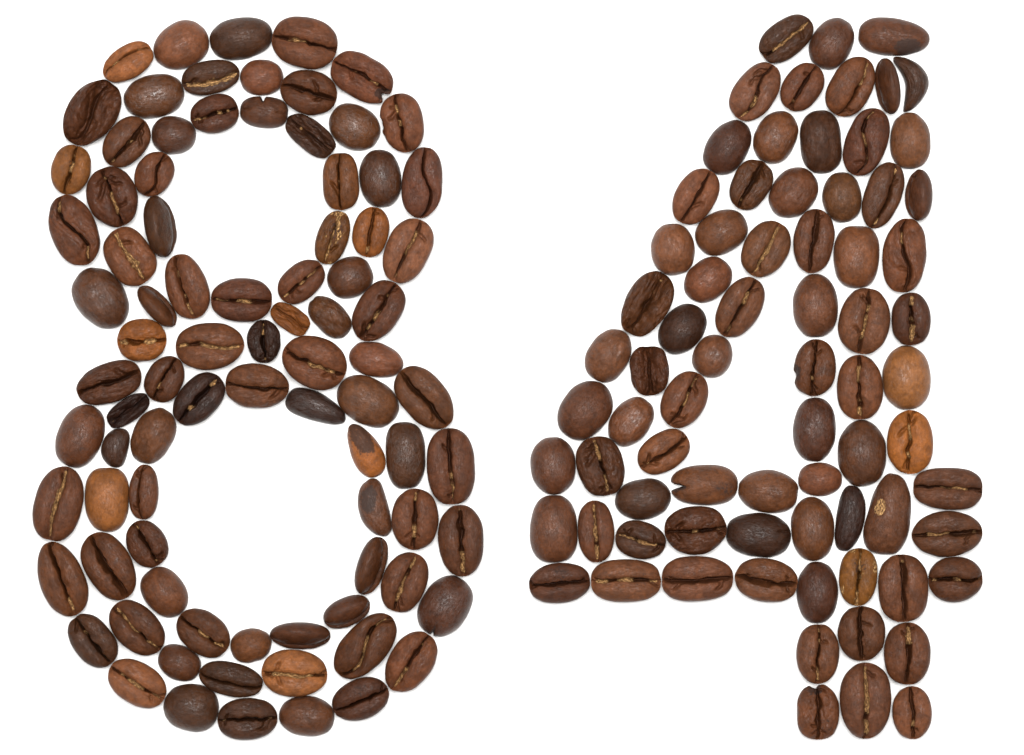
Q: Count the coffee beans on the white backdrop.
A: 161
